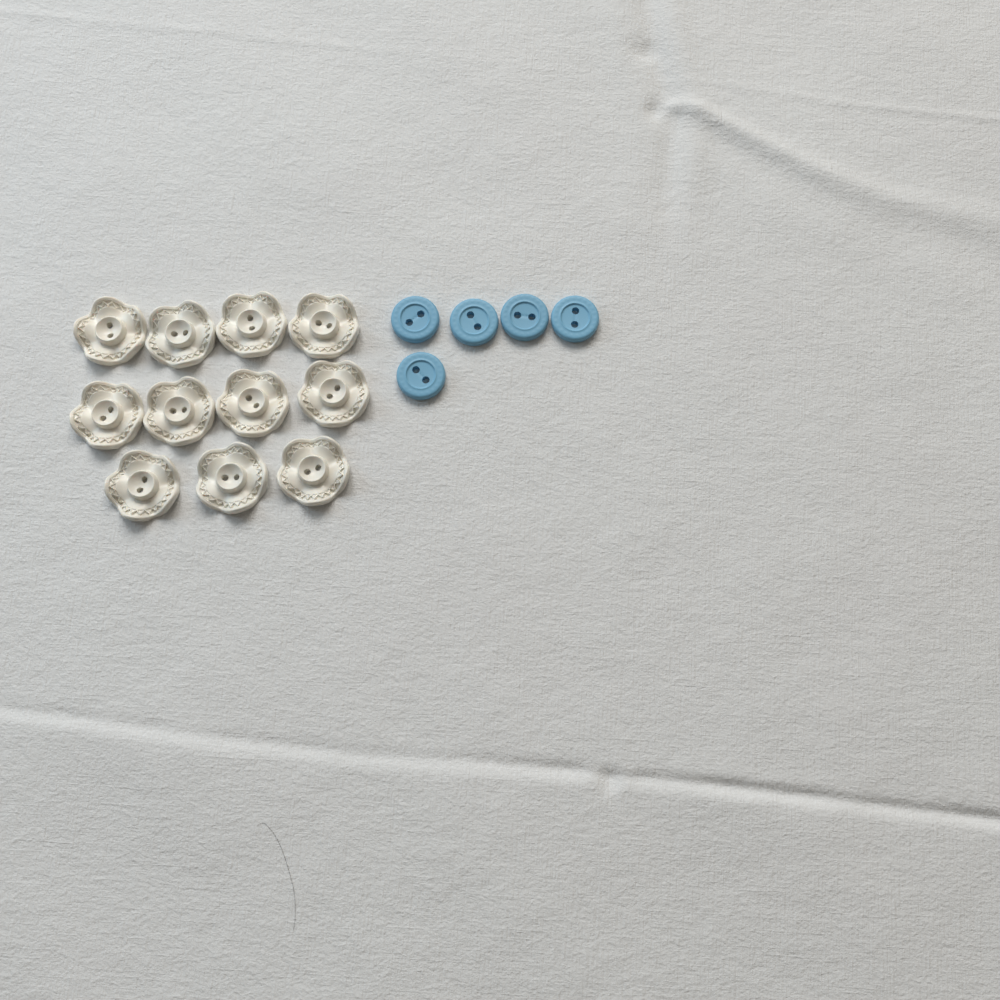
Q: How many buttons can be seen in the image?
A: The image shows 16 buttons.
